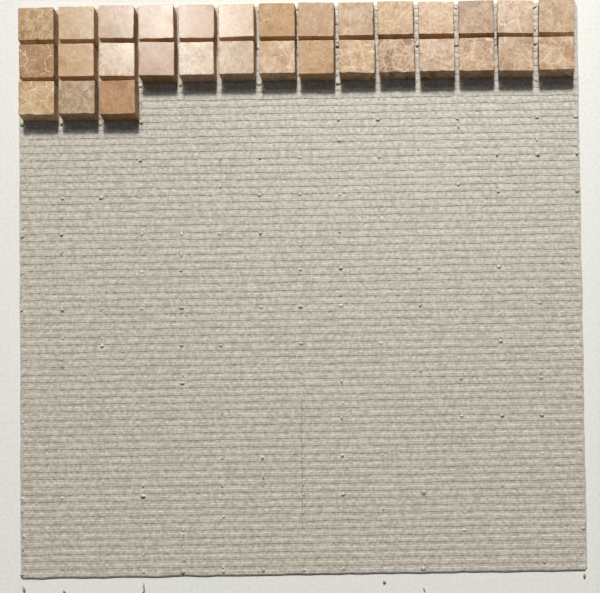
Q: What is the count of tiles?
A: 31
